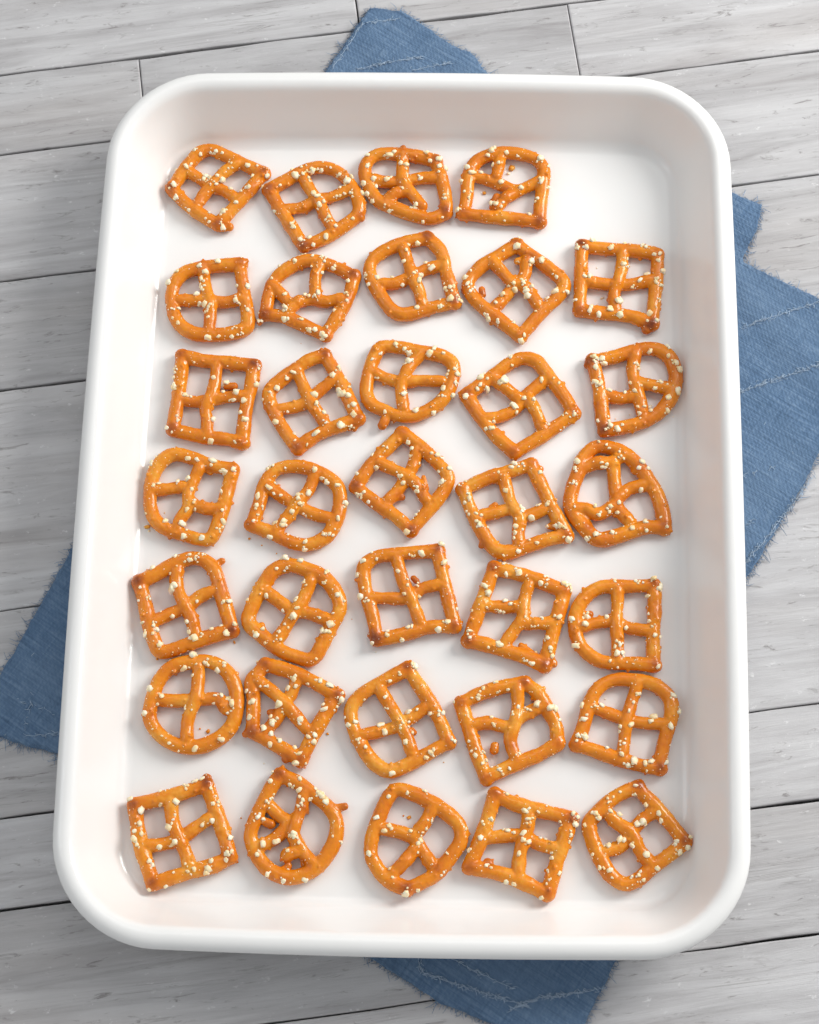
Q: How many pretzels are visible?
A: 34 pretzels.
